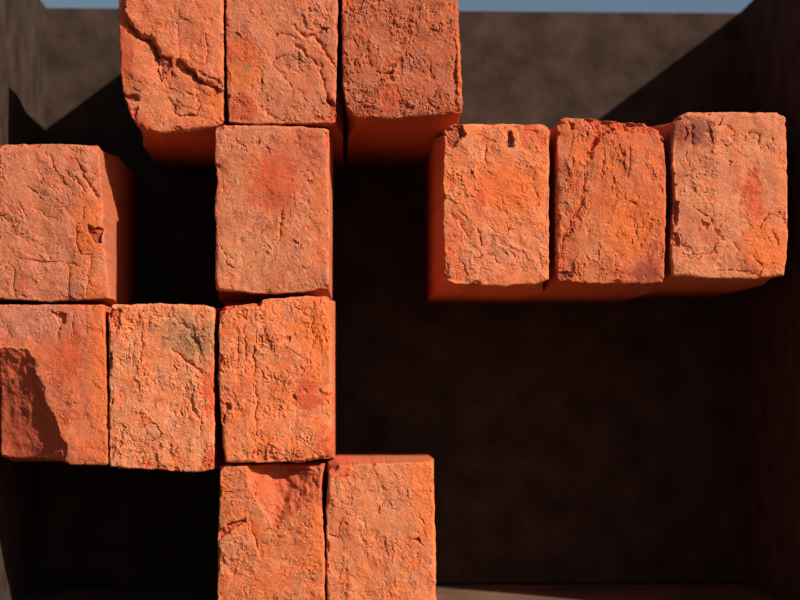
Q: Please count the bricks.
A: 13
